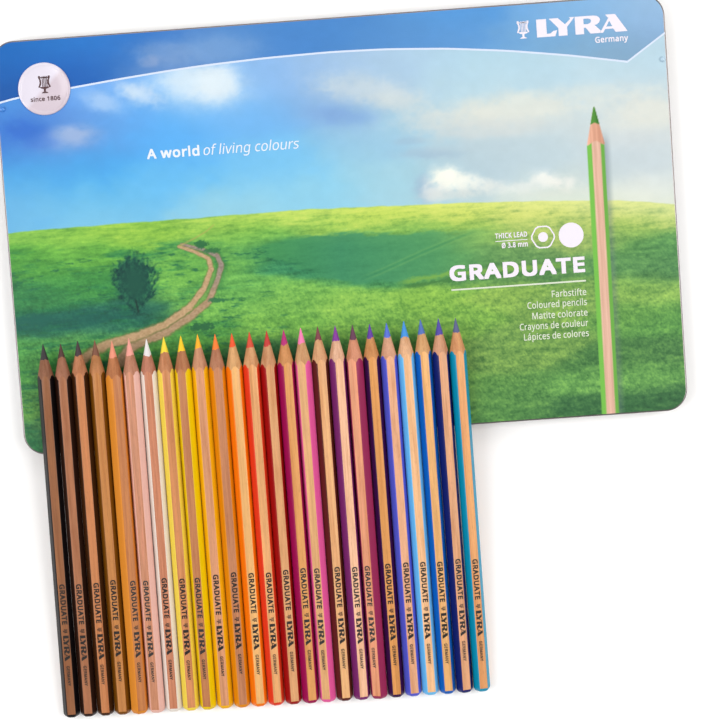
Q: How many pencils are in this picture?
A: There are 25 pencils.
